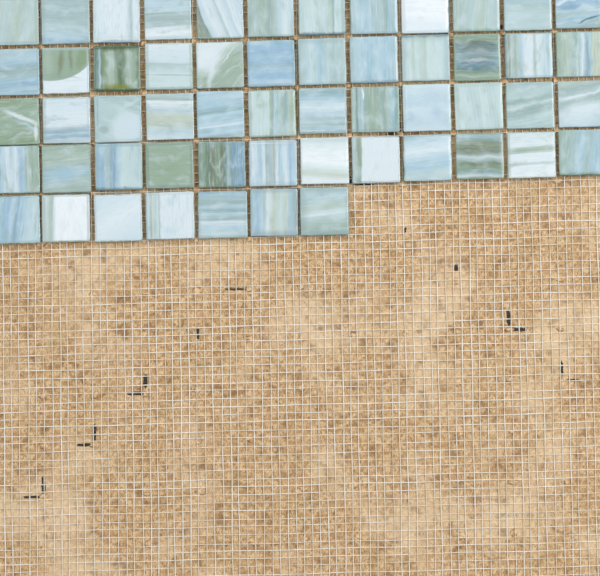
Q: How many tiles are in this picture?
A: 55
